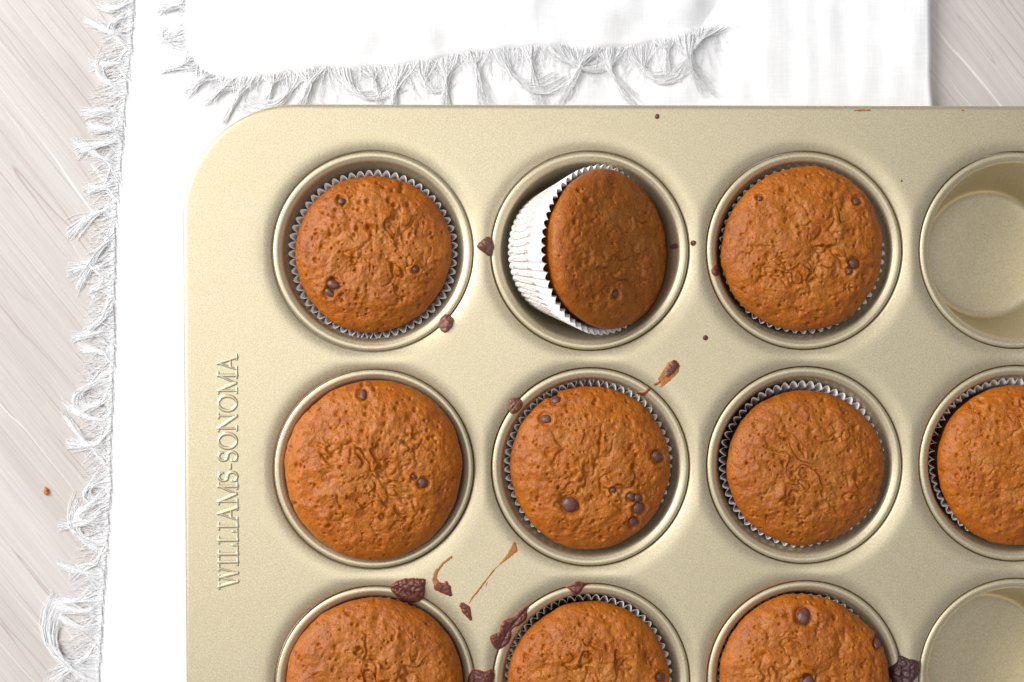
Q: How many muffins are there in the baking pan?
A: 10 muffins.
